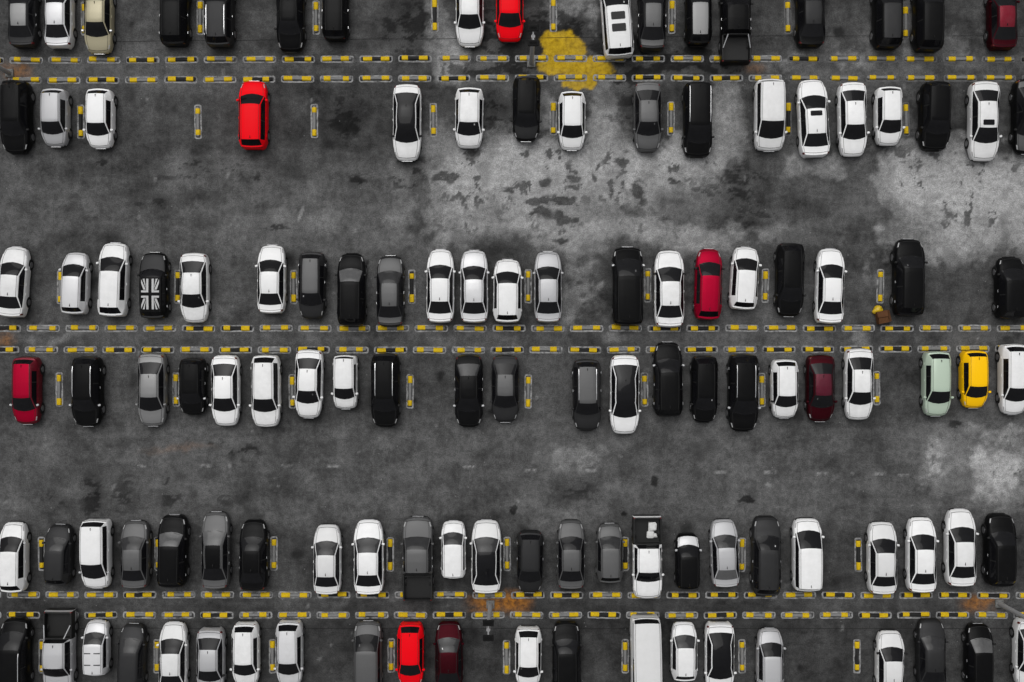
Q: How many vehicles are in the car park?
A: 122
